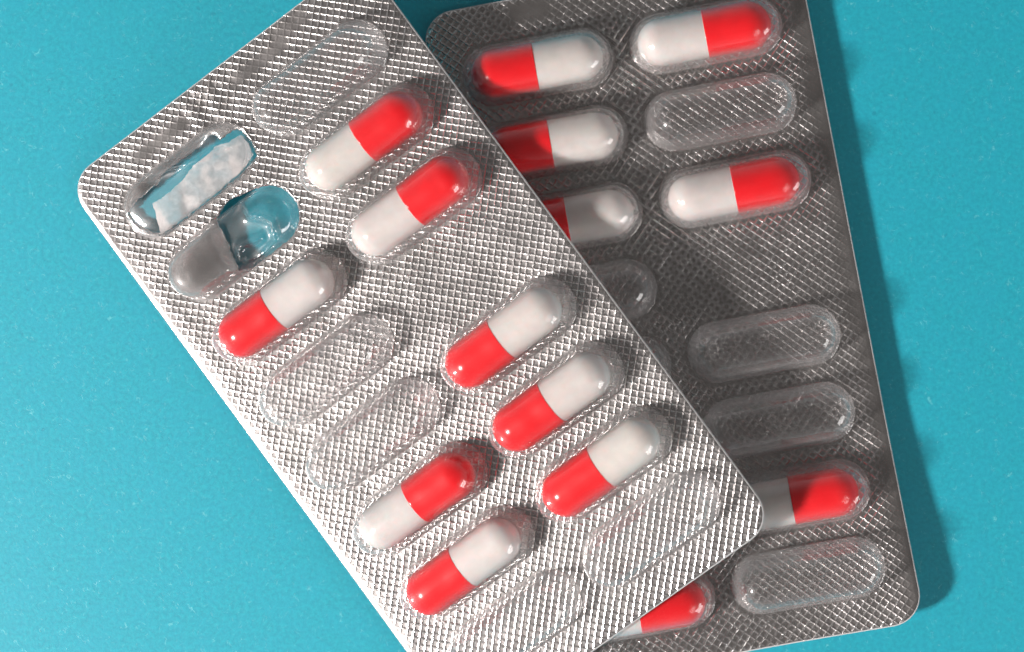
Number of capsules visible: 15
